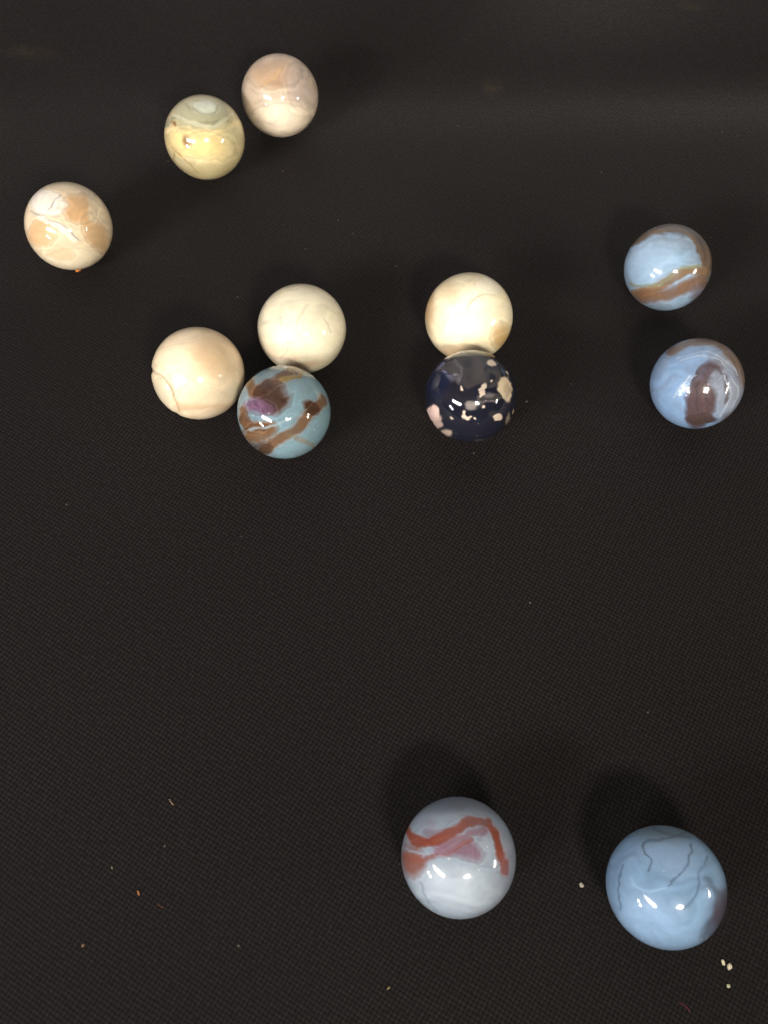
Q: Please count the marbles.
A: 12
